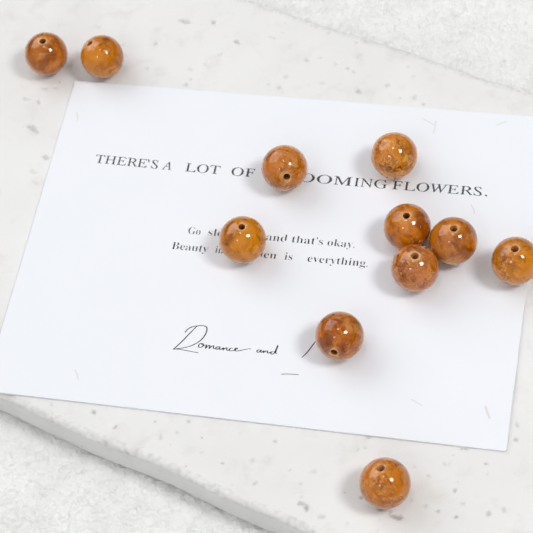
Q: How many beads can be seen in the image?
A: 11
